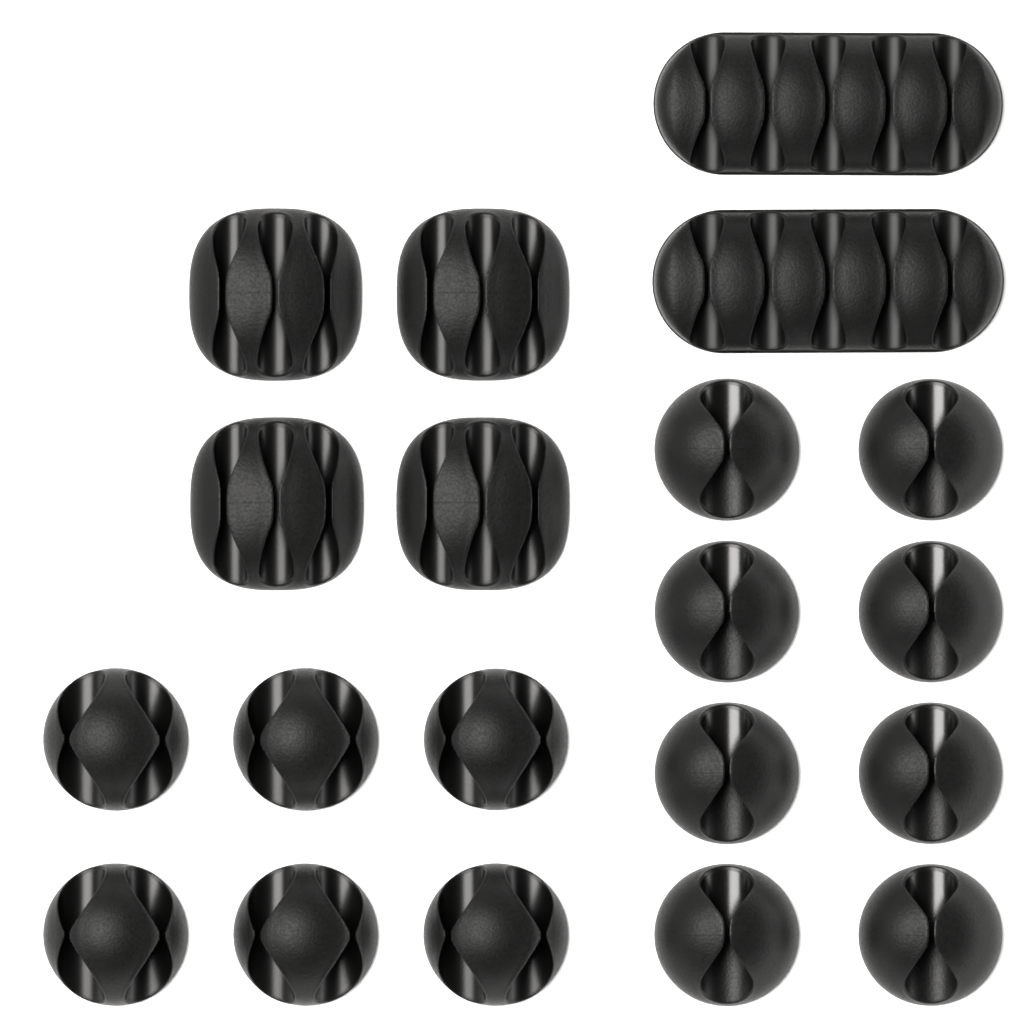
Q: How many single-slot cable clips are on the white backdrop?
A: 8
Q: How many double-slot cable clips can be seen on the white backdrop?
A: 6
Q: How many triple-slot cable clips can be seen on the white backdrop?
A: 4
